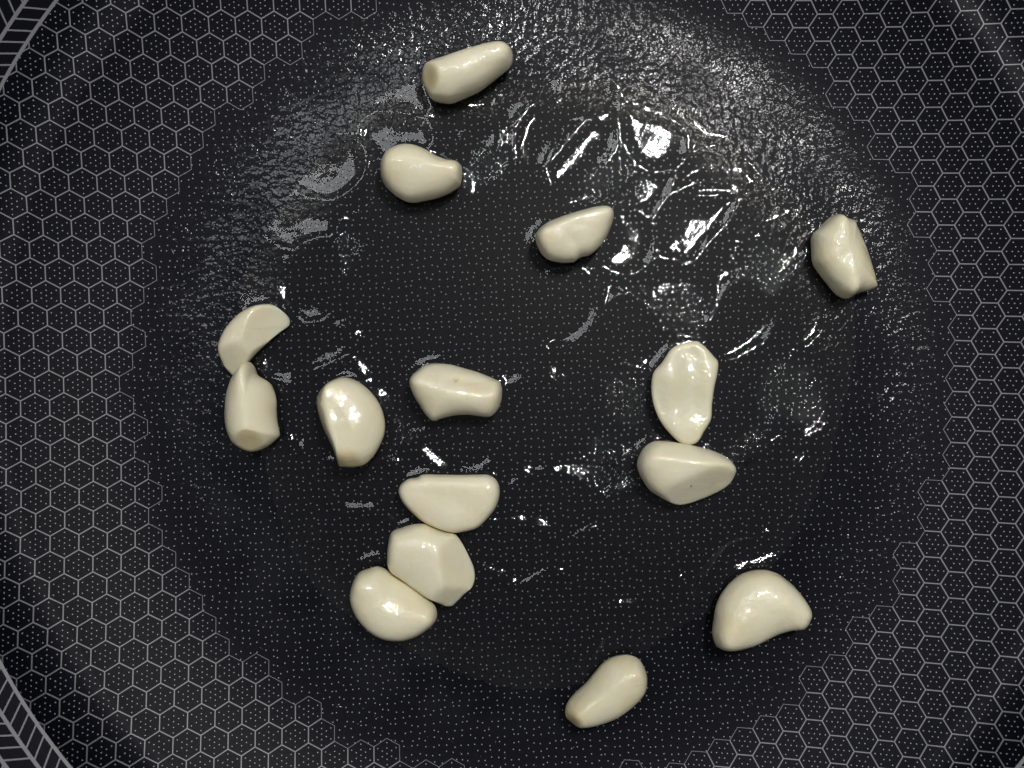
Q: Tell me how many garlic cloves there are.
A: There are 15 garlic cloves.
